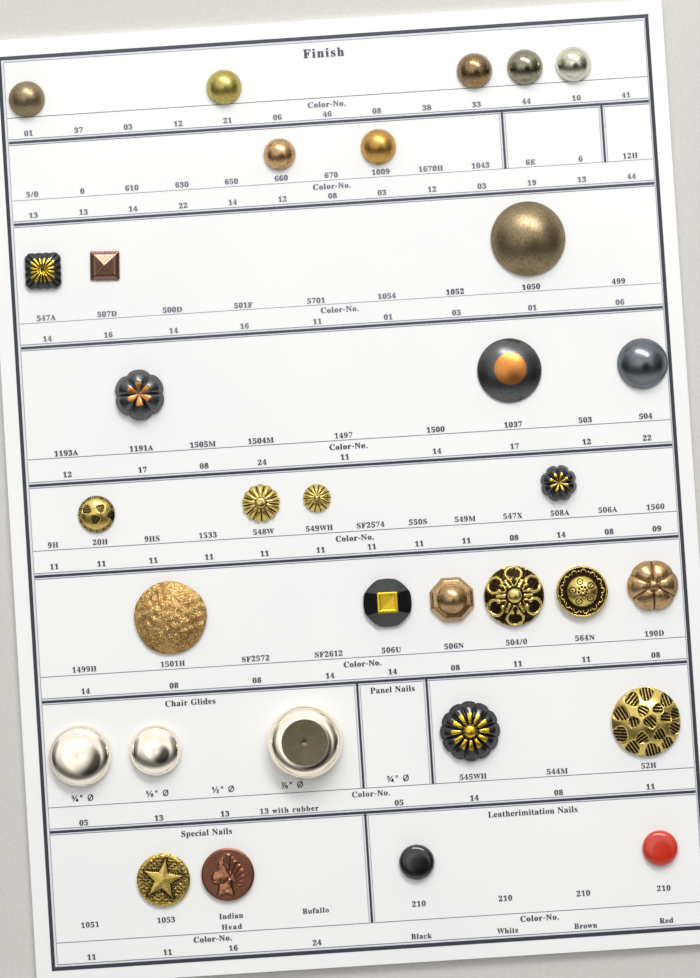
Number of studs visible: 32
